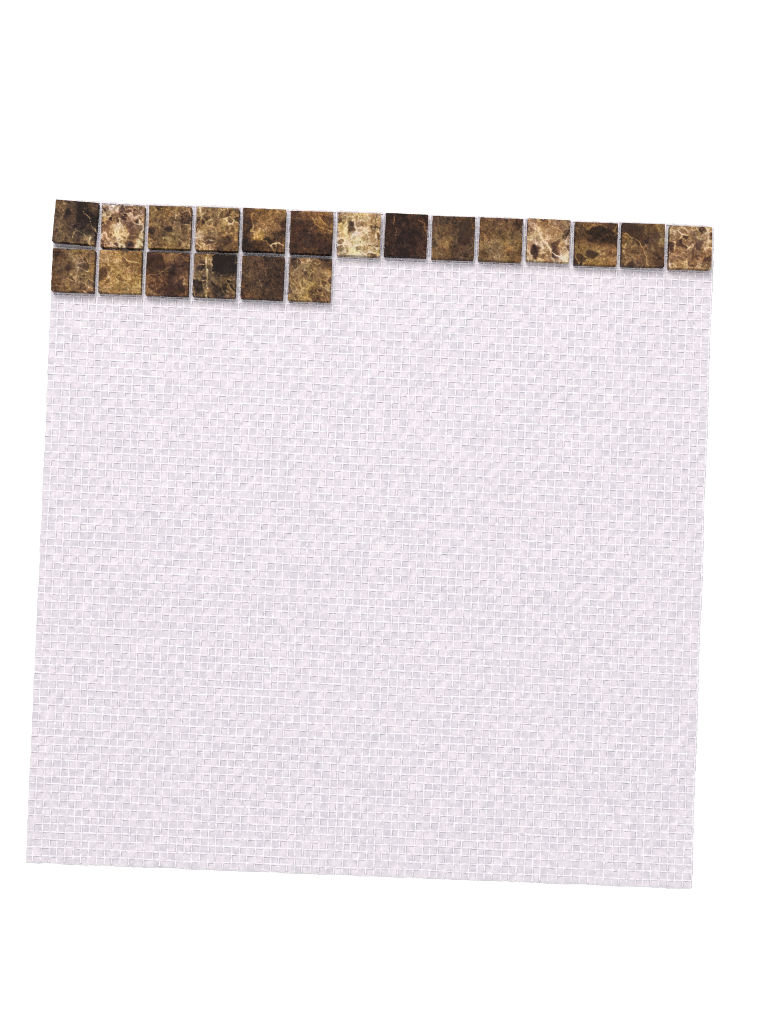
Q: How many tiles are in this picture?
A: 20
